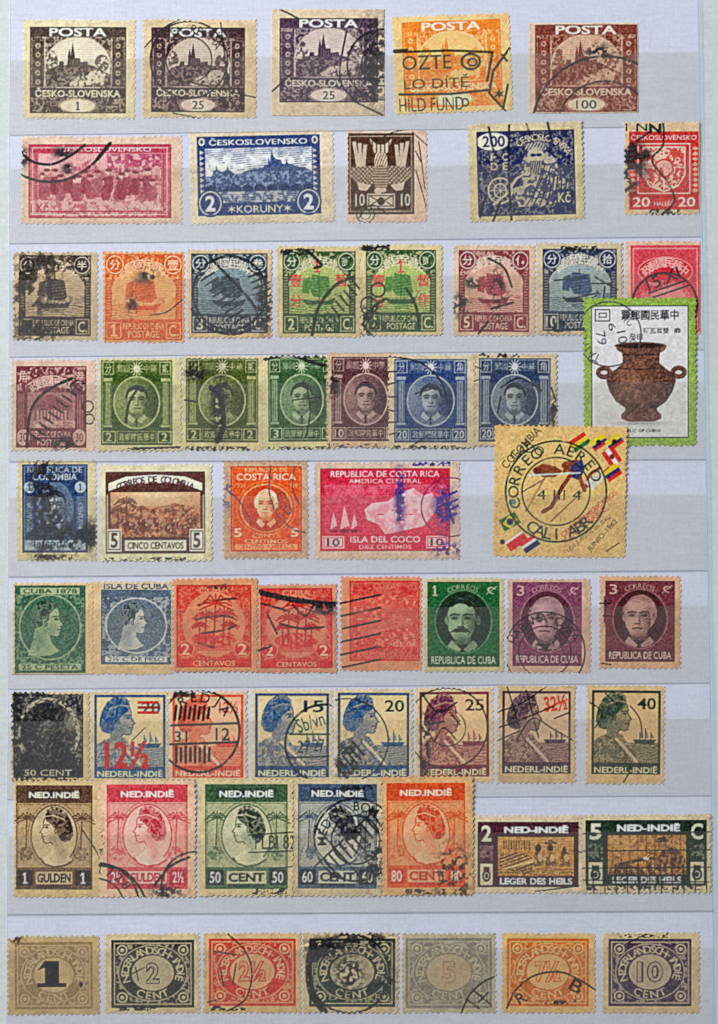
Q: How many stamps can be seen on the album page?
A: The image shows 61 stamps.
